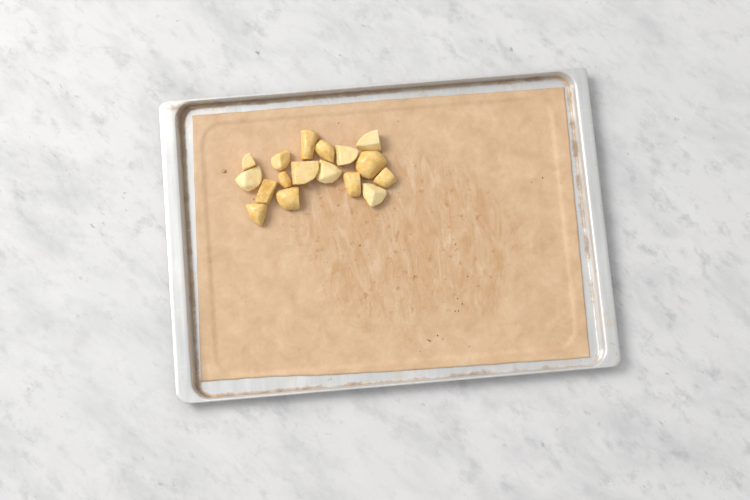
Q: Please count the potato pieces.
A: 17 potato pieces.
